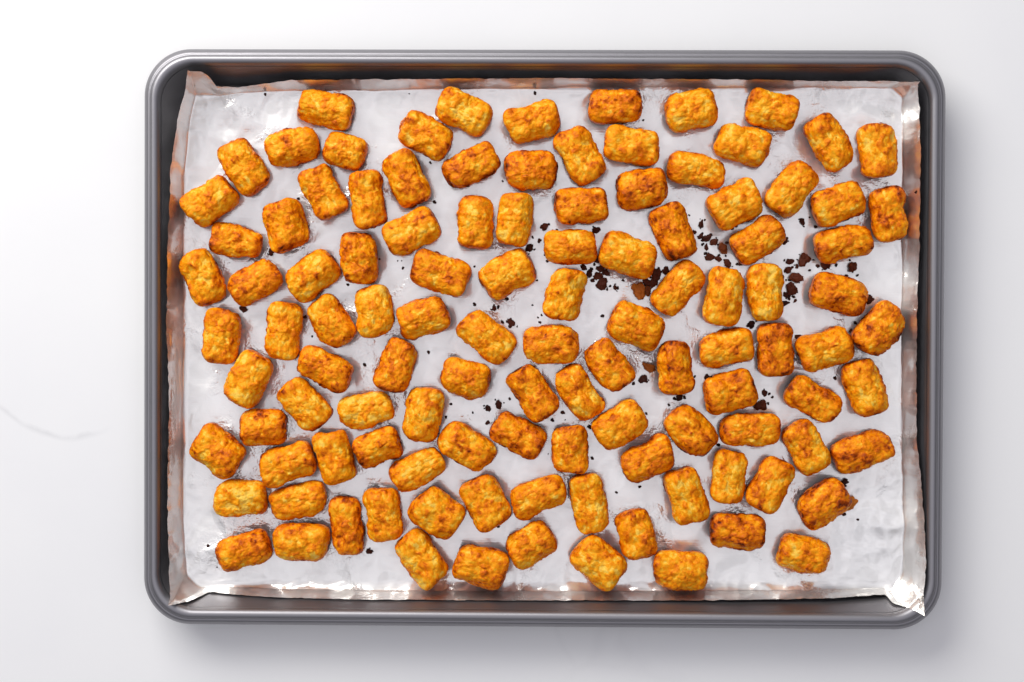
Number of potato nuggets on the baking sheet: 112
